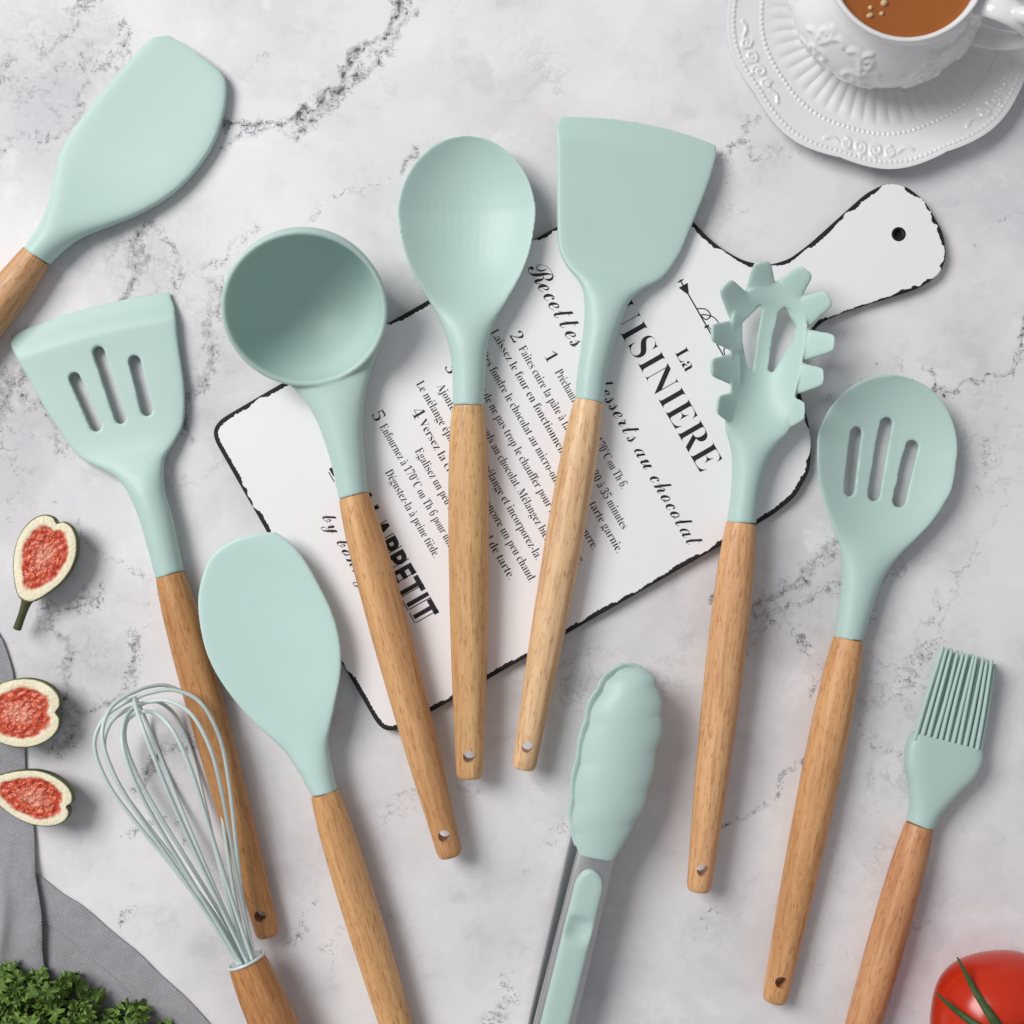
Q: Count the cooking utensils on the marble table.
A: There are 11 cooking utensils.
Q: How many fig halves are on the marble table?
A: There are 3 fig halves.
